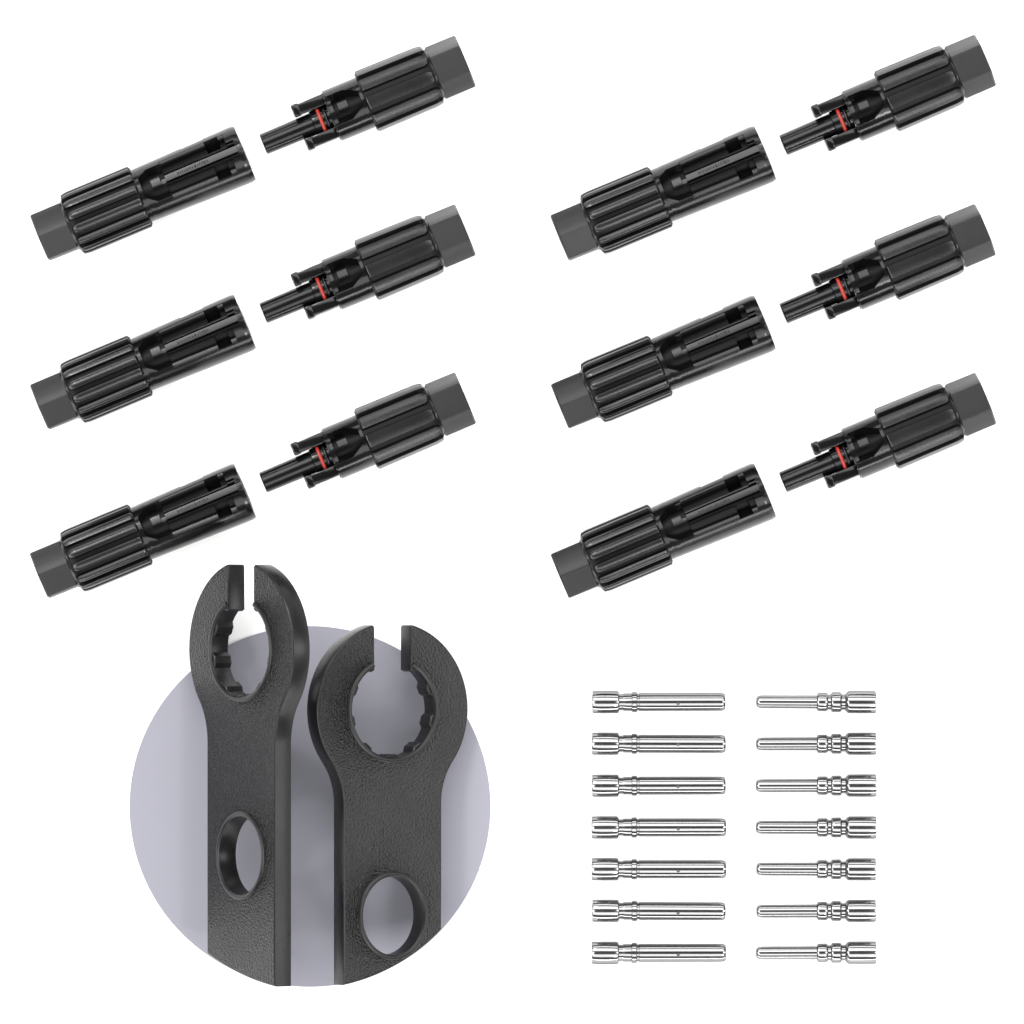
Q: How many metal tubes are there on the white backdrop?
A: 7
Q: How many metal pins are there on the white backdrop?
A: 7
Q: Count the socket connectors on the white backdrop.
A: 6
